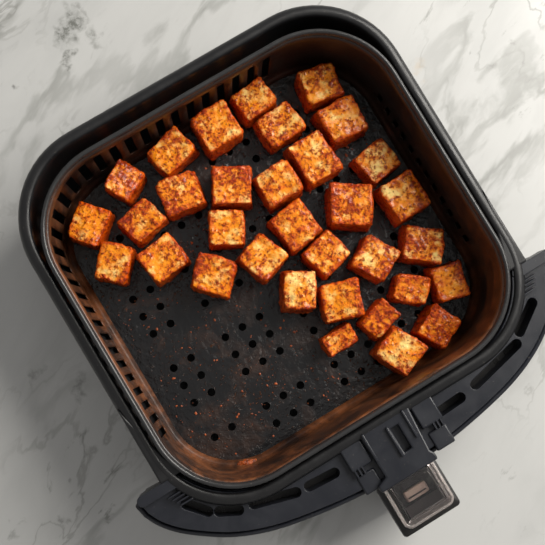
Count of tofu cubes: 33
